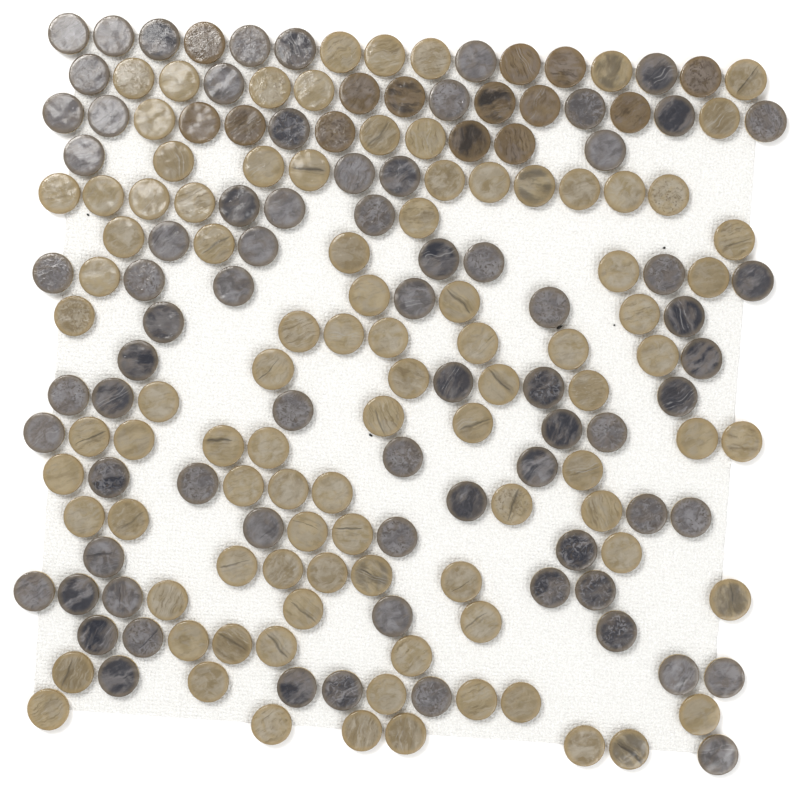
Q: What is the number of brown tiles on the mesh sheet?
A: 14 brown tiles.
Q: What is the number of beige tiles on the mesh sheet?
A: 94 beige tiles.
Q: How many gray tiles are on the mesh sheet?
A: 74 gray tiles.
